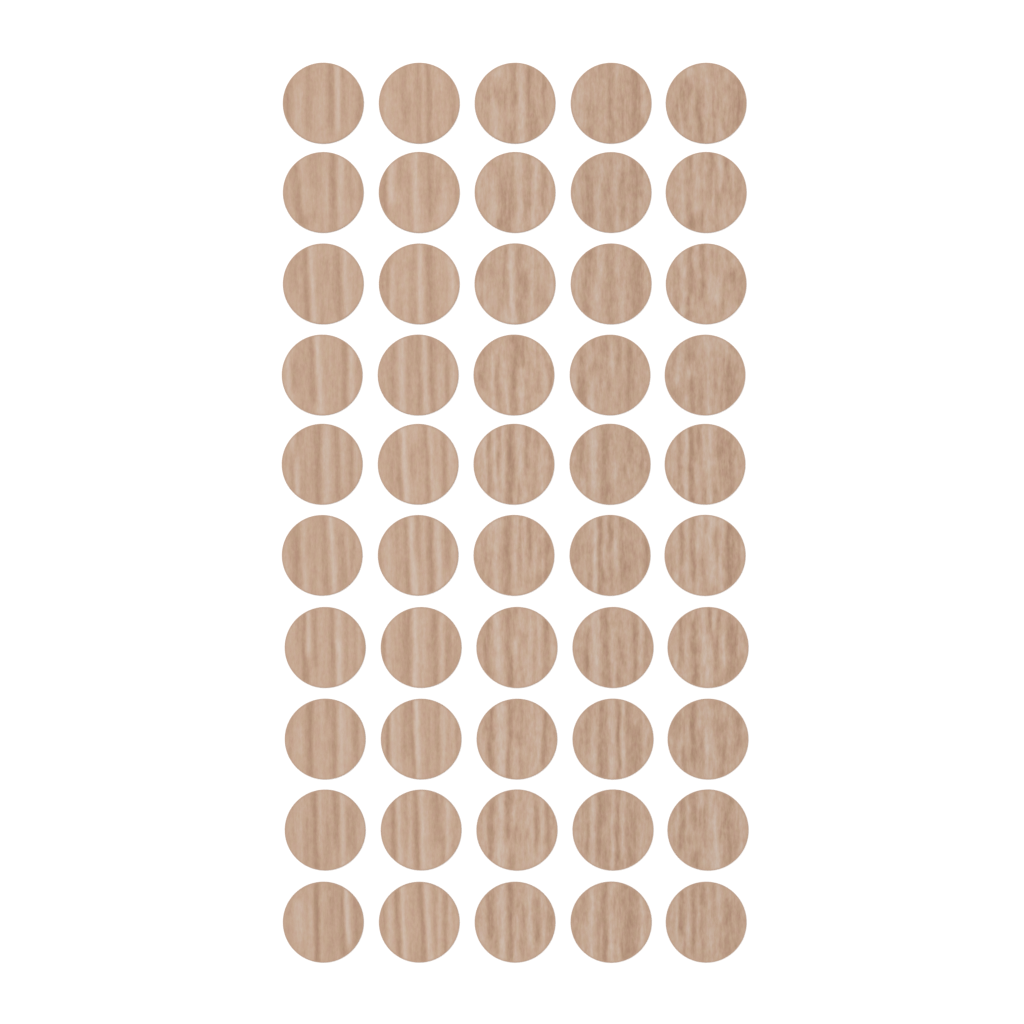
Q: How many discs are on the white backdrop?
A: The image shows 50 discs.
